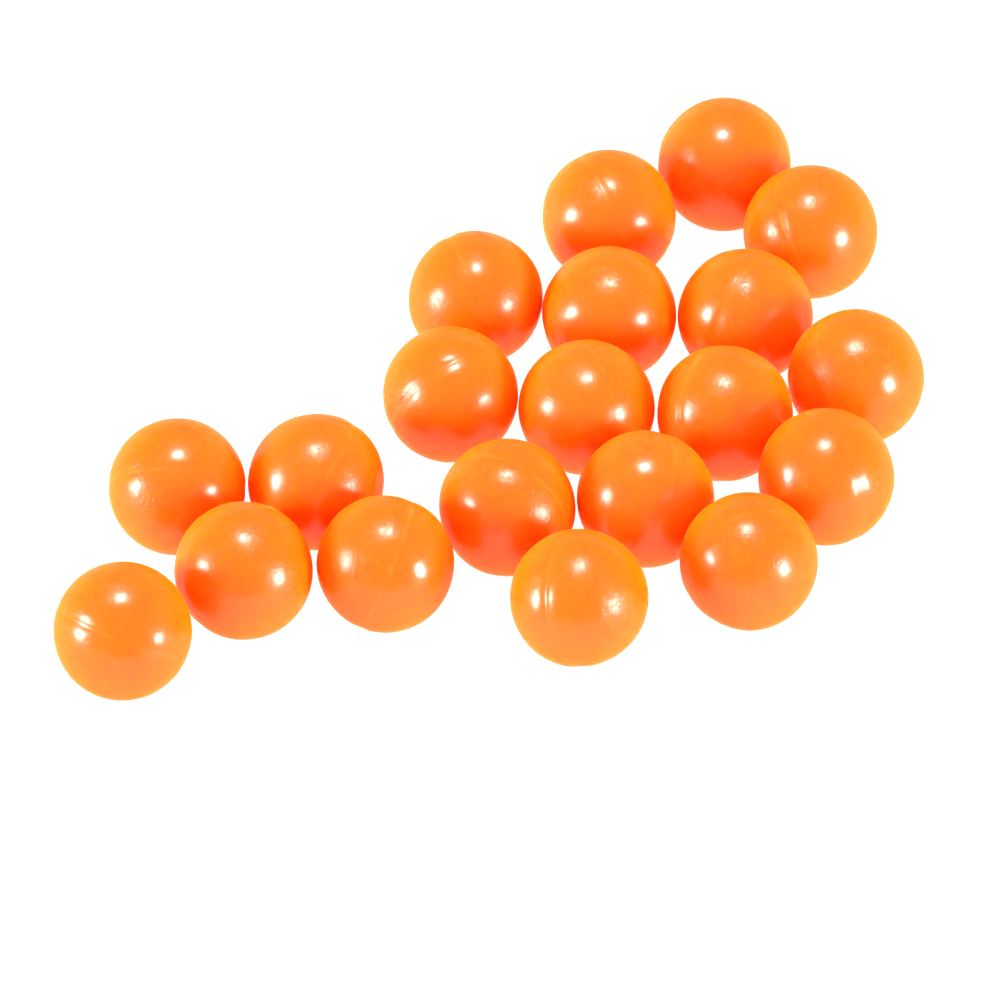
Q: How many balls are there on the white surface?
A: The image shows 20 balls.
